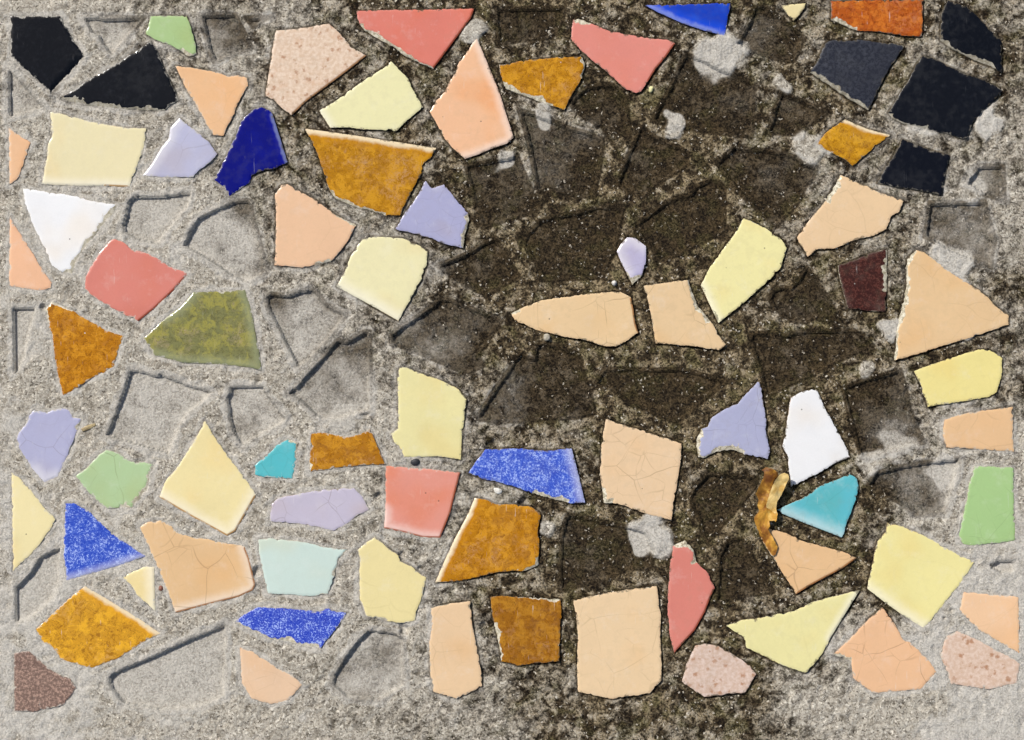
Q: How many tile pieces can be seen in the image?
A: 76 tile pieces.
